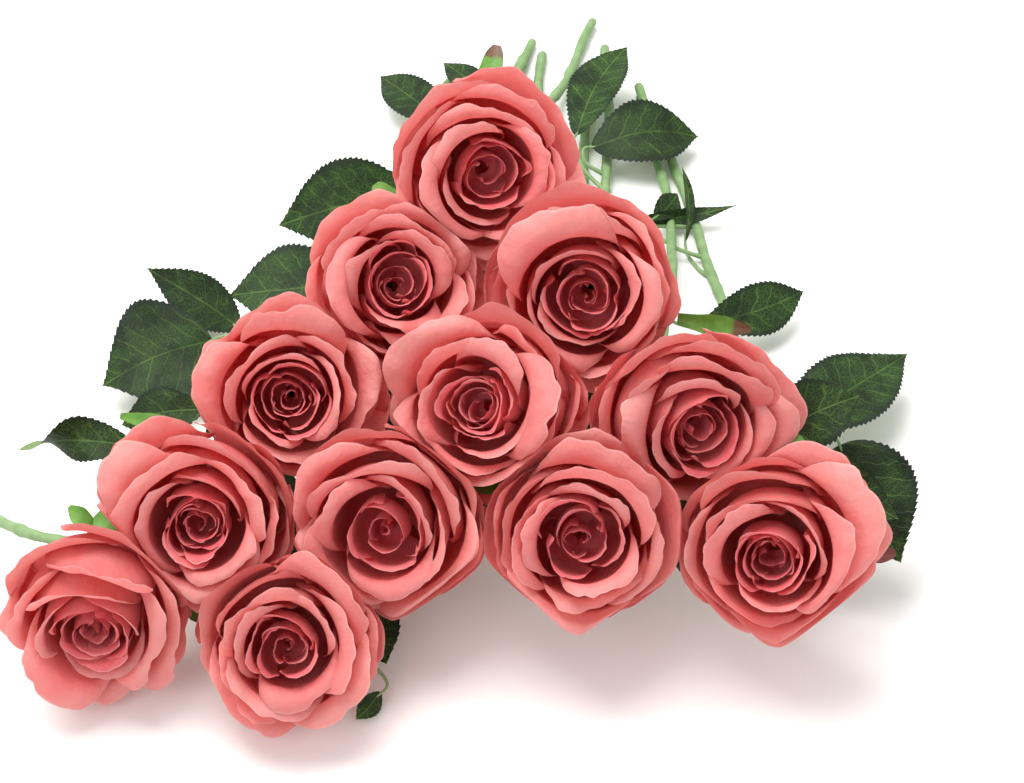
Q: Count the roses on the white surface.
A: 12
